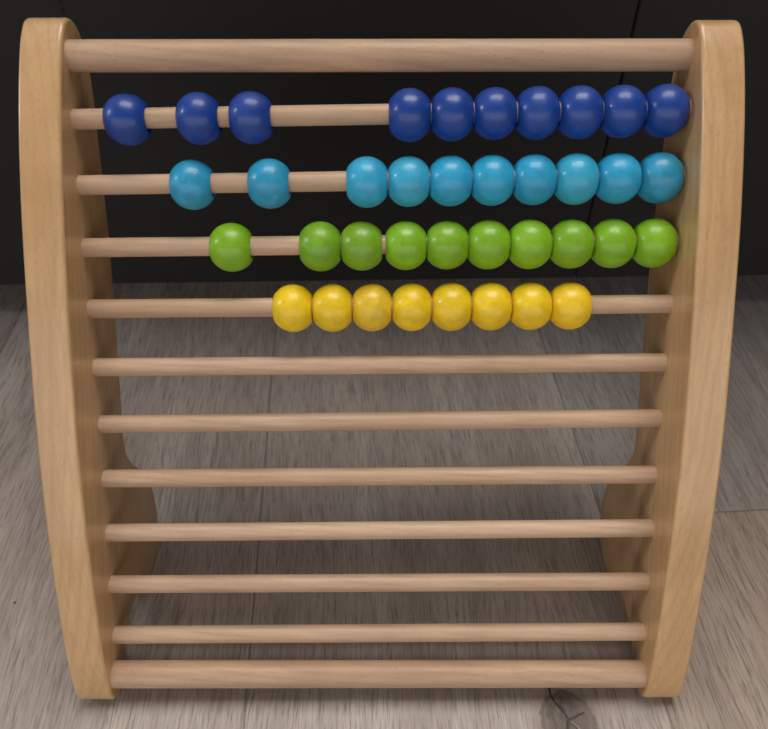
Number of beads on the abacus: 38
